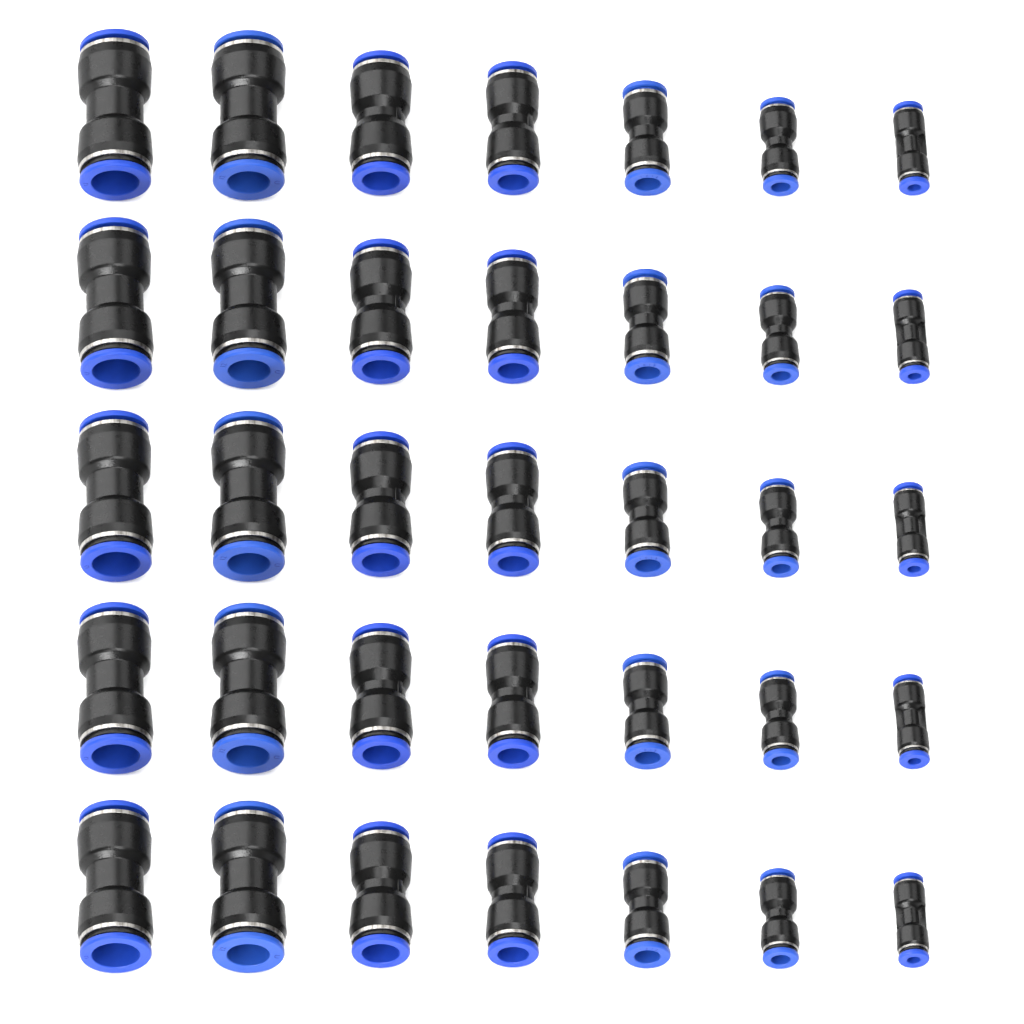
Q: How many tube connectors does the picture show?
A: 35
